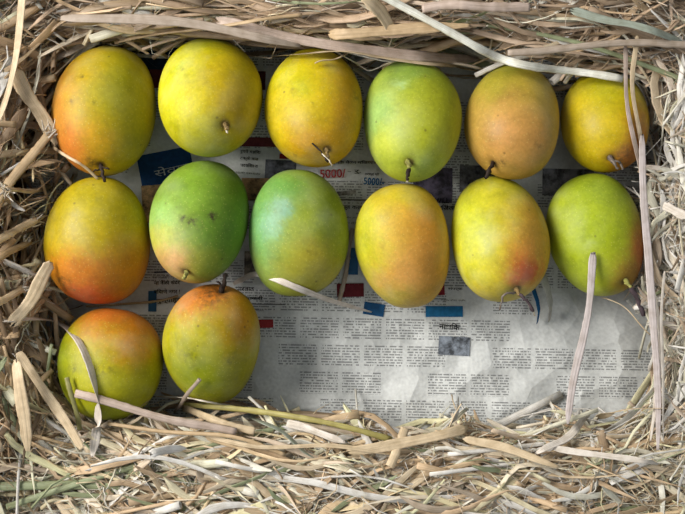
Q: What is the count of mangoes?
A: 14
